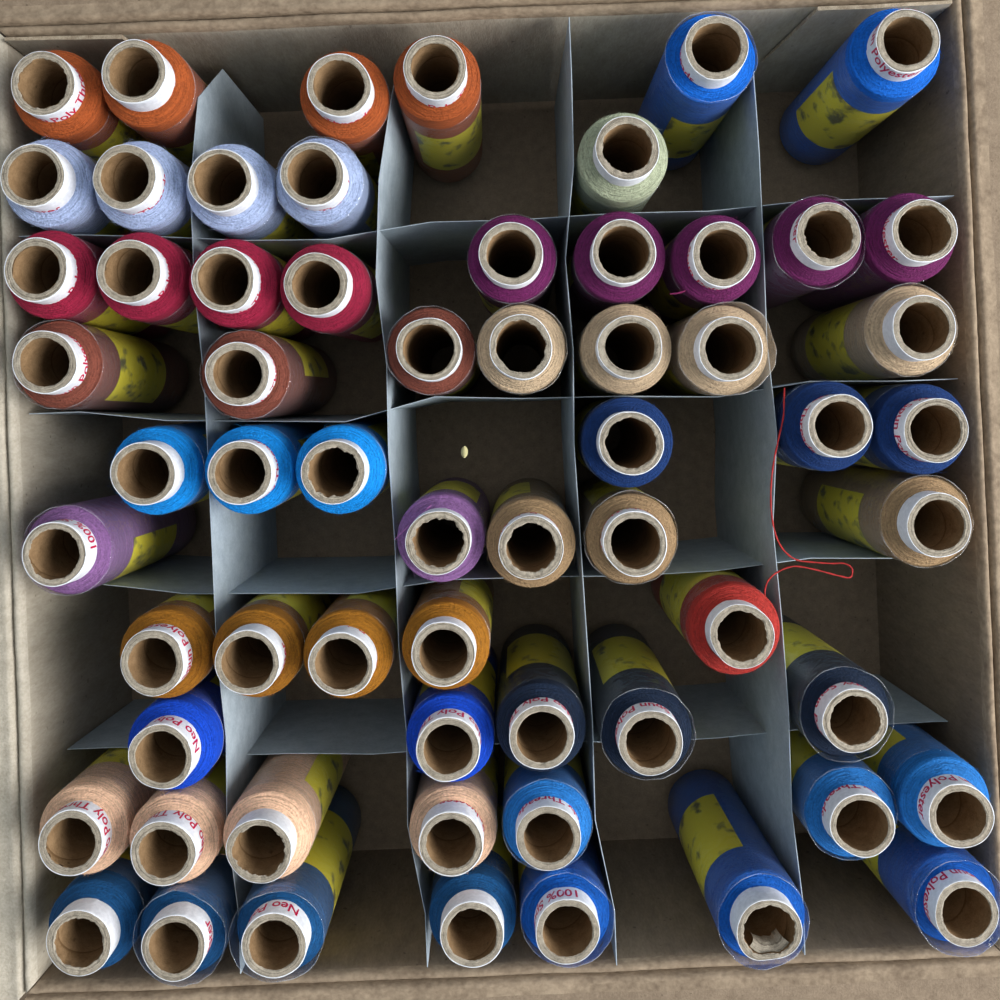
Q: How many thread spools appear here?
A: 62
